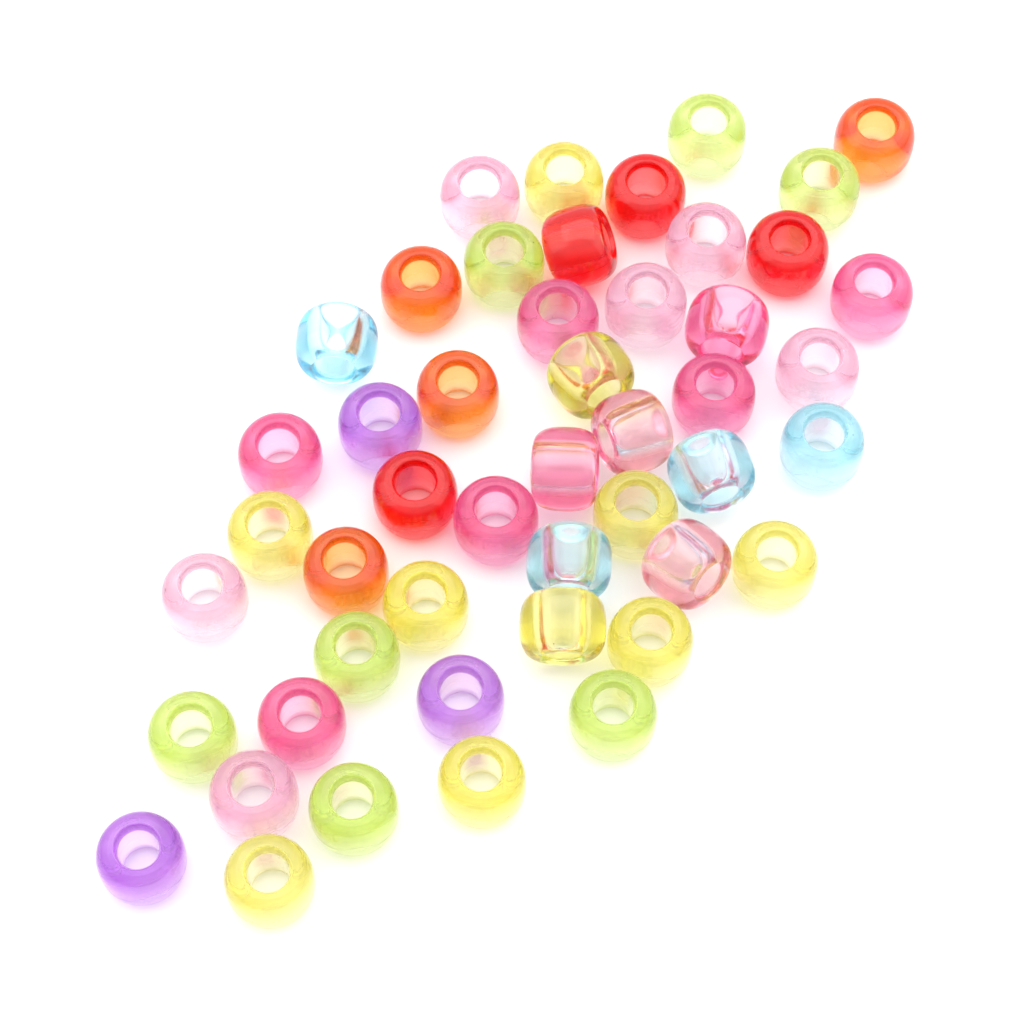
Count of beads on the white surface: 48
